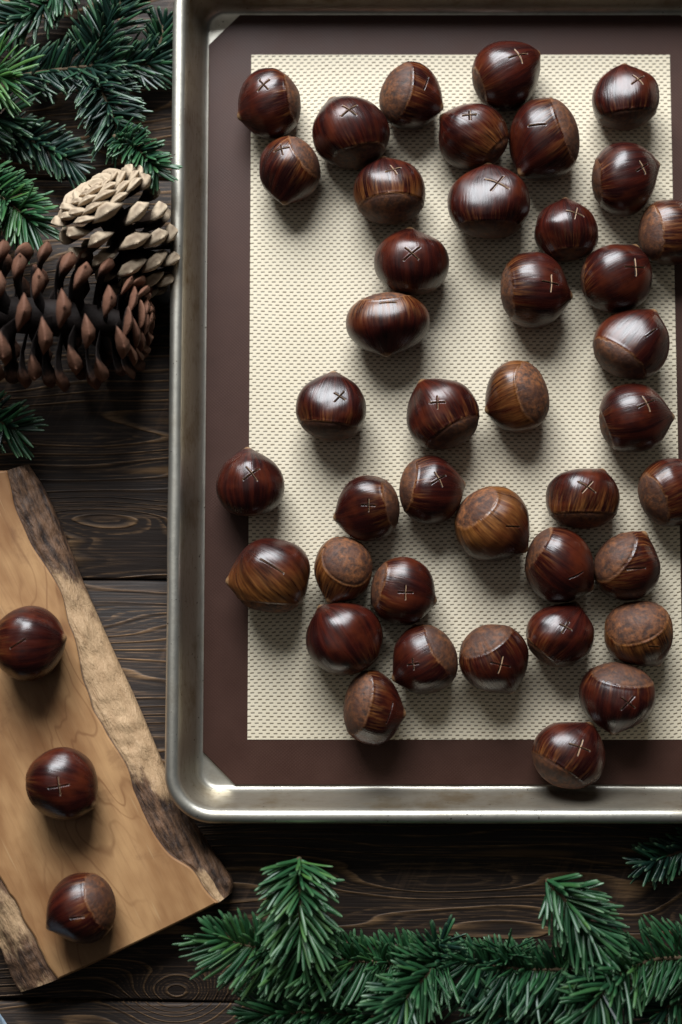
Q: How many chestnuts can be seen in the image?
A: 44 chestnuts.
